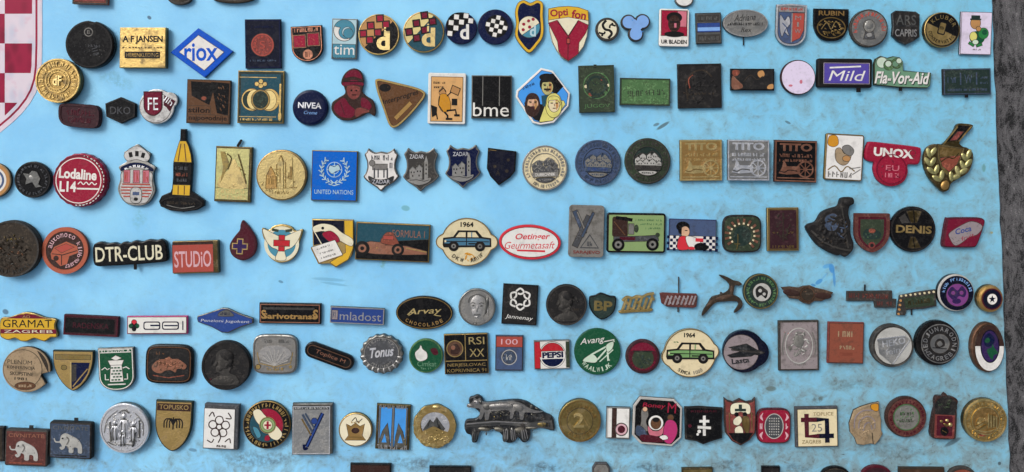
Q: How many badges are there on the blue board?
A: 160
